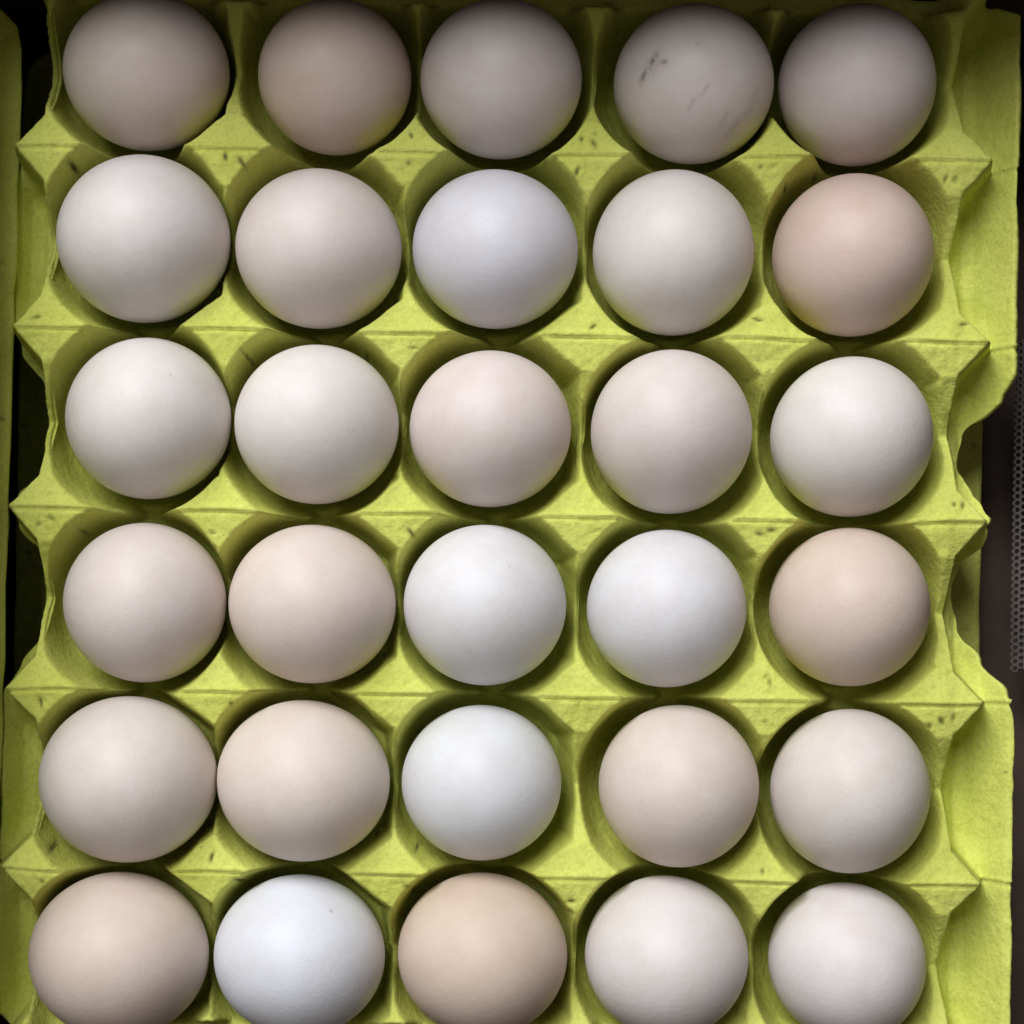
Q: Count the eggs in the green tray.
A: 30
